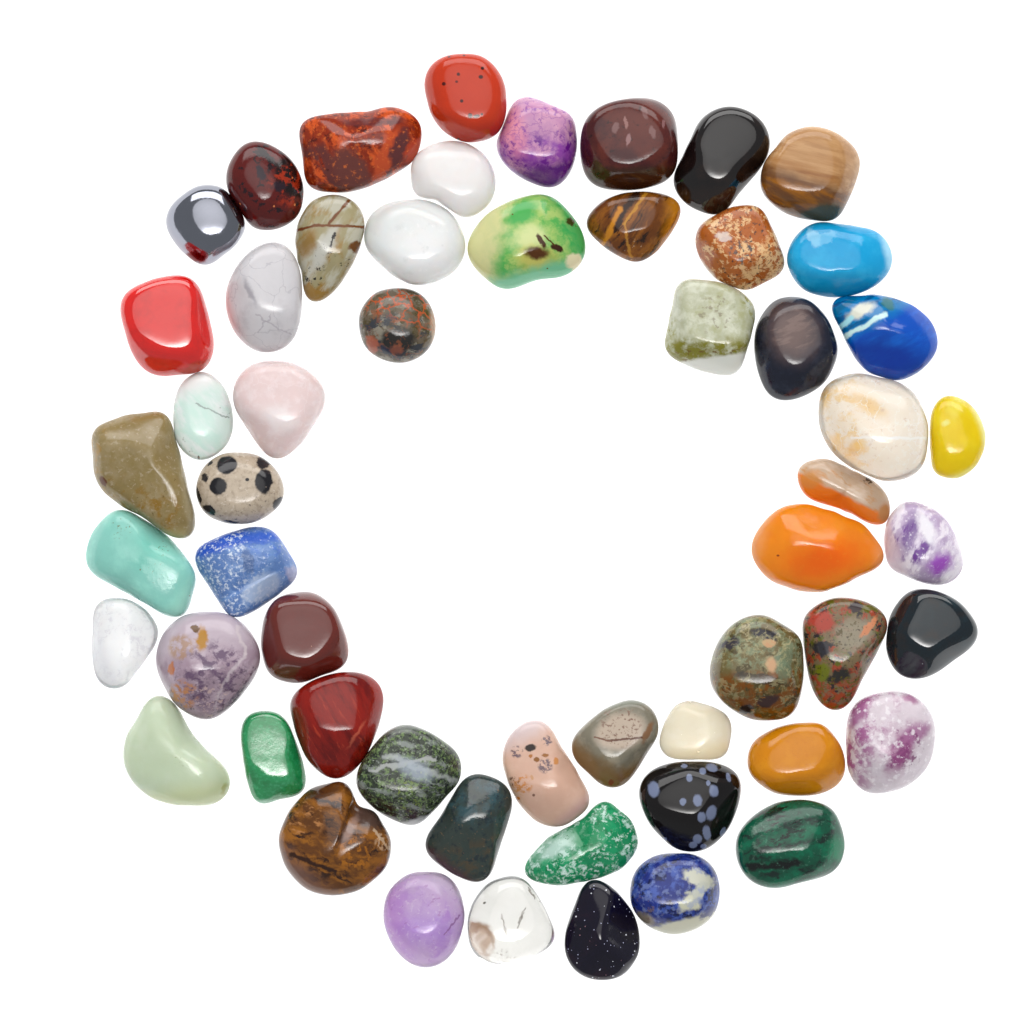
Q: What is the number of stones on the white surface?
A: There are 56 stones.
